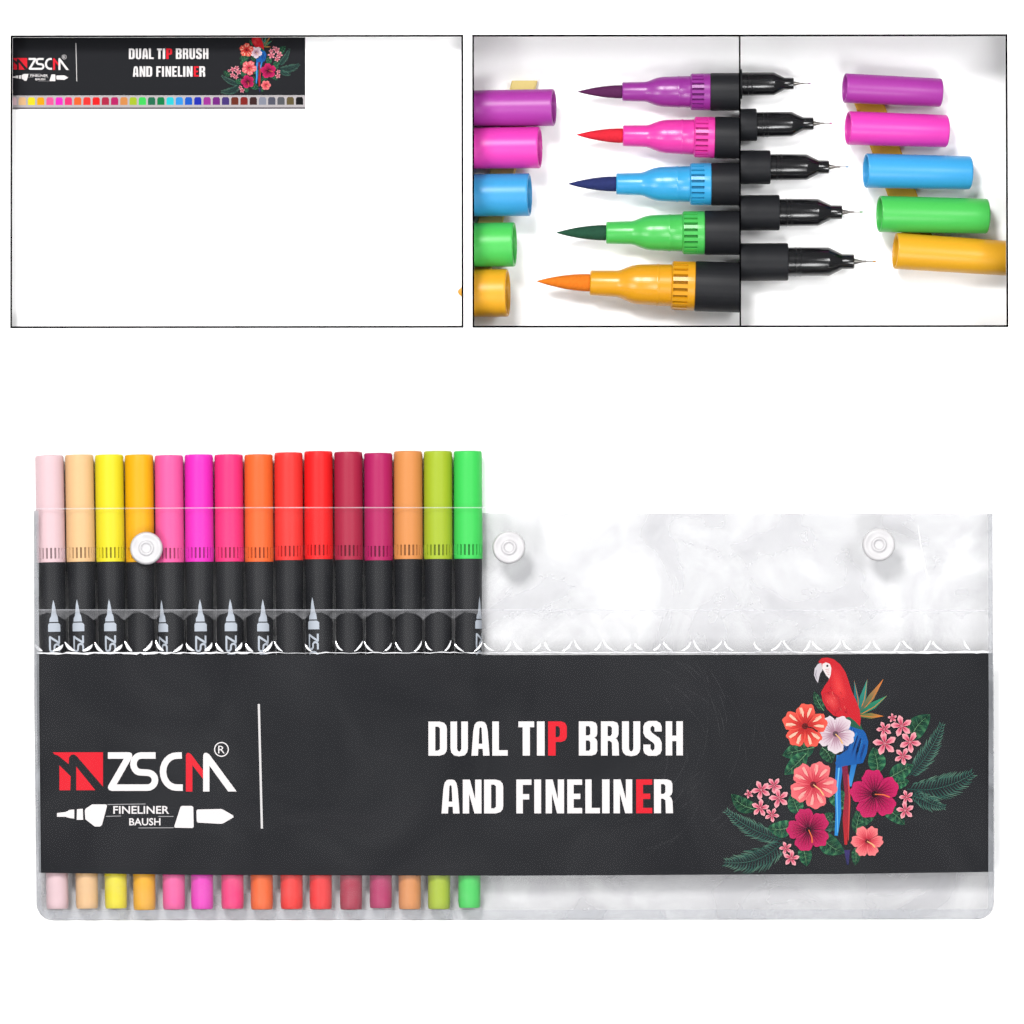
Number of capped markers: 15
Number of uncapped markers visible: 10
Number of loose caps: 10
